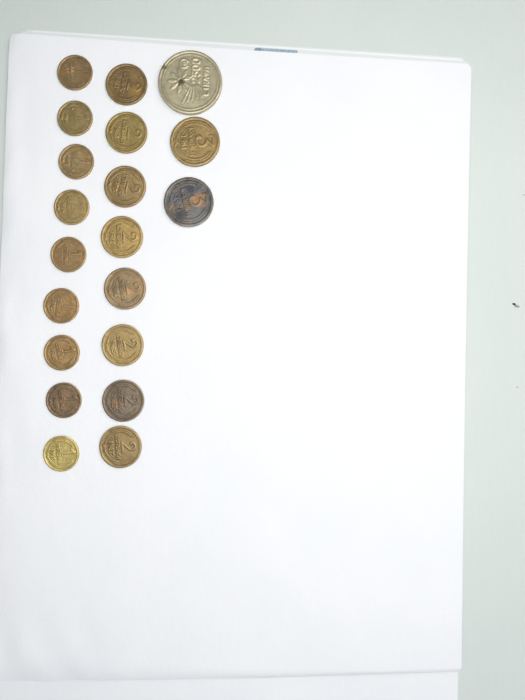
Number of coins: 20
